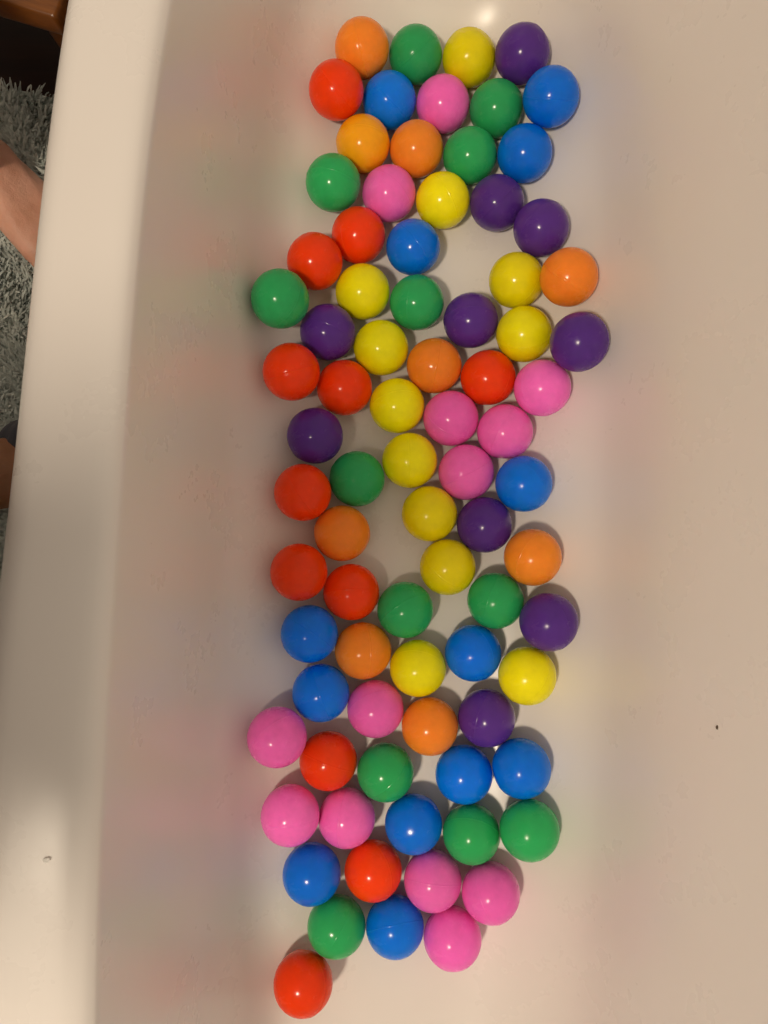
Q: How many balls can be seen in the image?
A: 82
